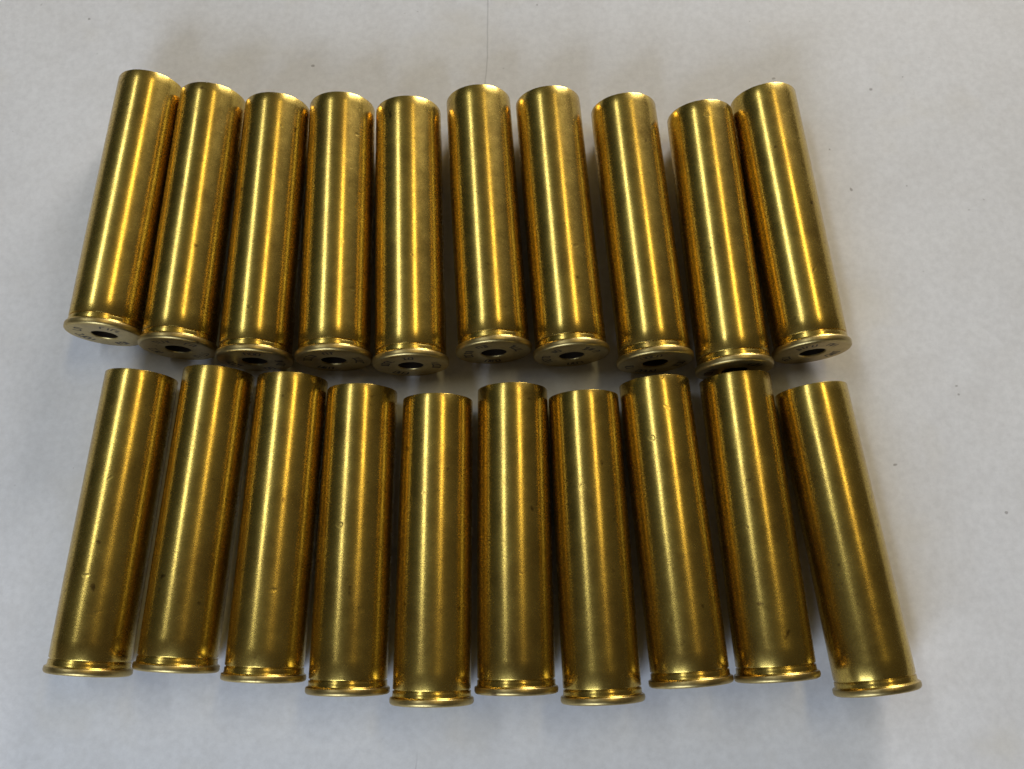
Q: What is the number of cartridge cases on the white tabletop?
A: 20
